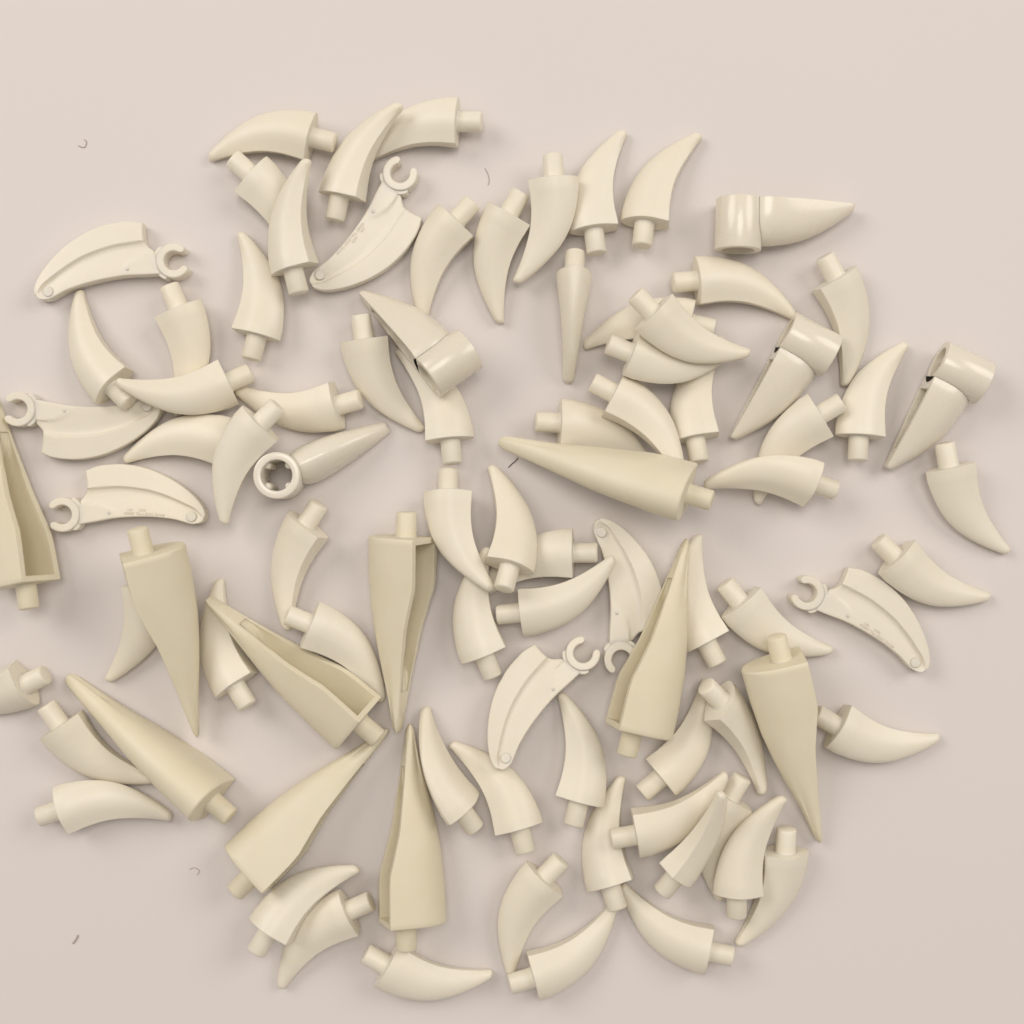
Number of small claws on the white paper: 65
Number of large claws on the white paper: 10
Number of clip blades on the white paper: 7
